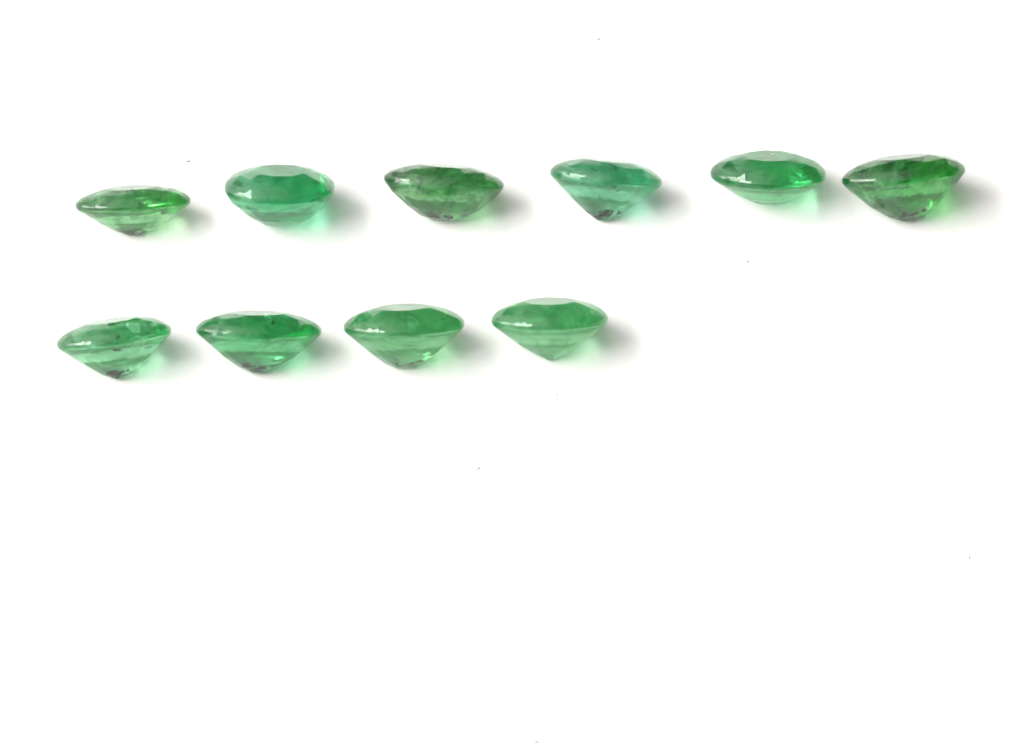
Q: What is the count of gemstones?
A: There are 10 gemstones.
